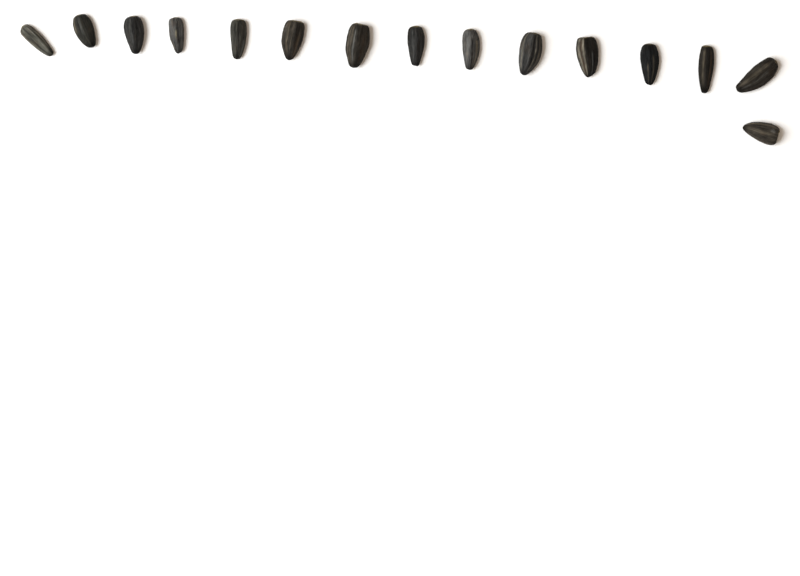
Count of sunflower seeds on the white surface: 15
